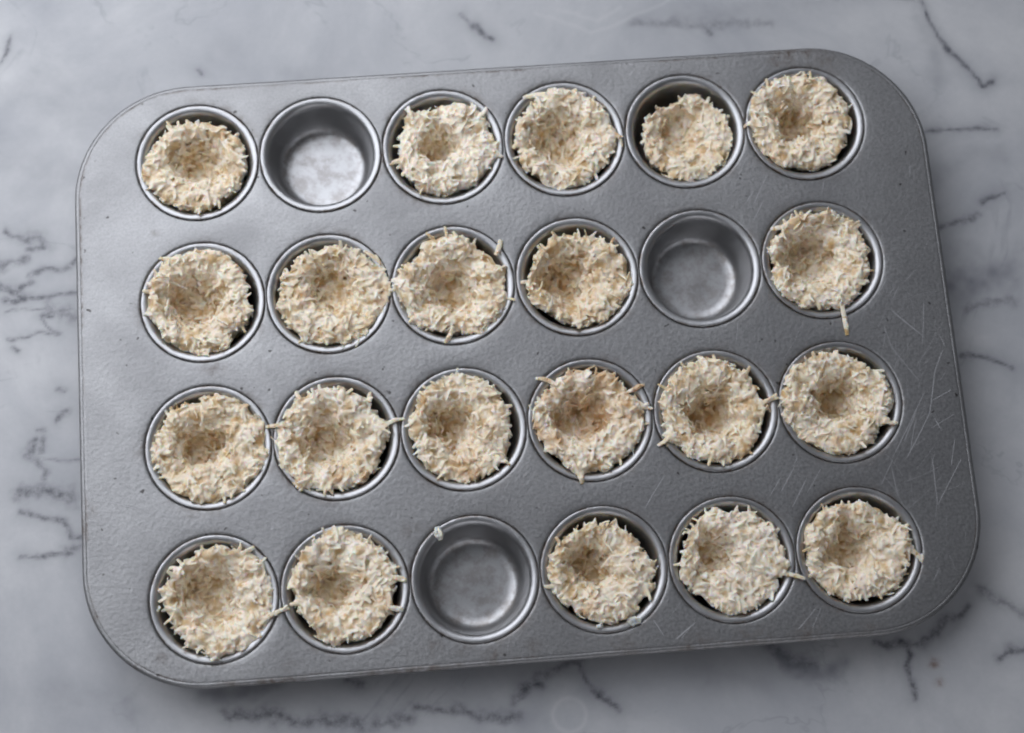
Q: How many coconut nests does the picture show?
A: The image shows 21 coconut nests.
